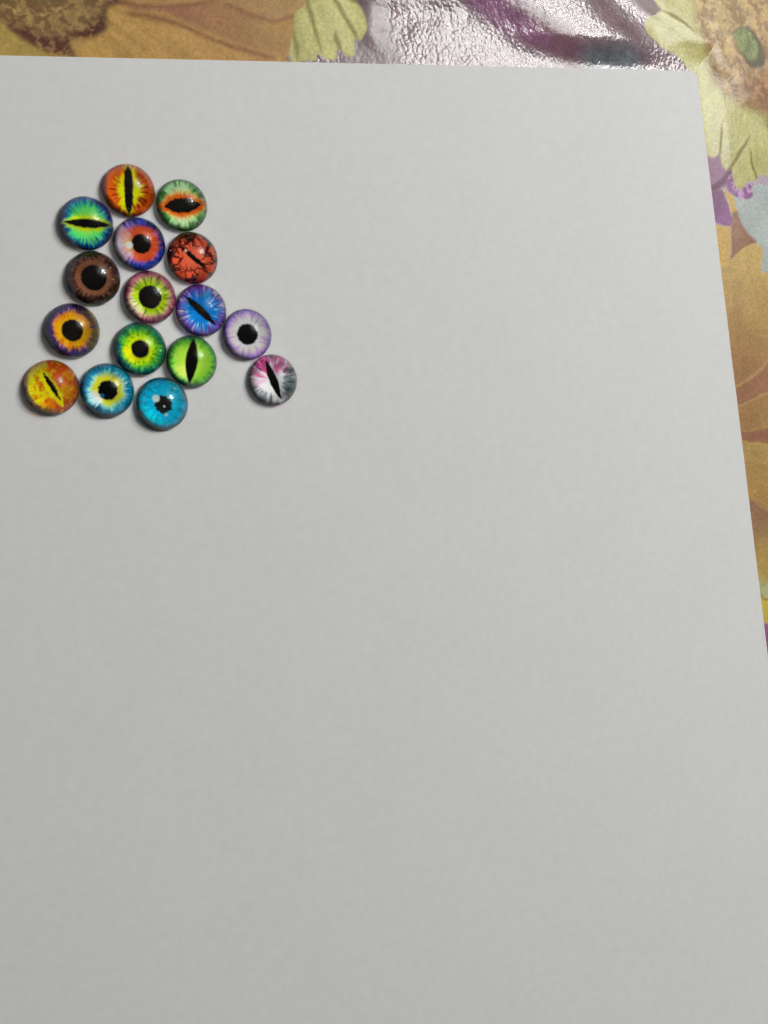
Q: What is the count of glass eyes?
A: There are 16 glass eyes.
